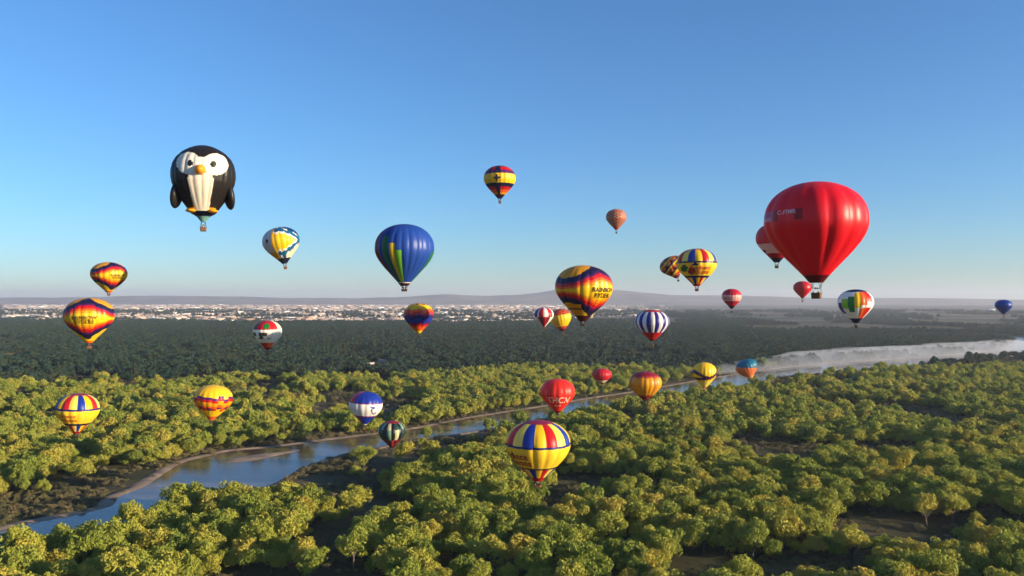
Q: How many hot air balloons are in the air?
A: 31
